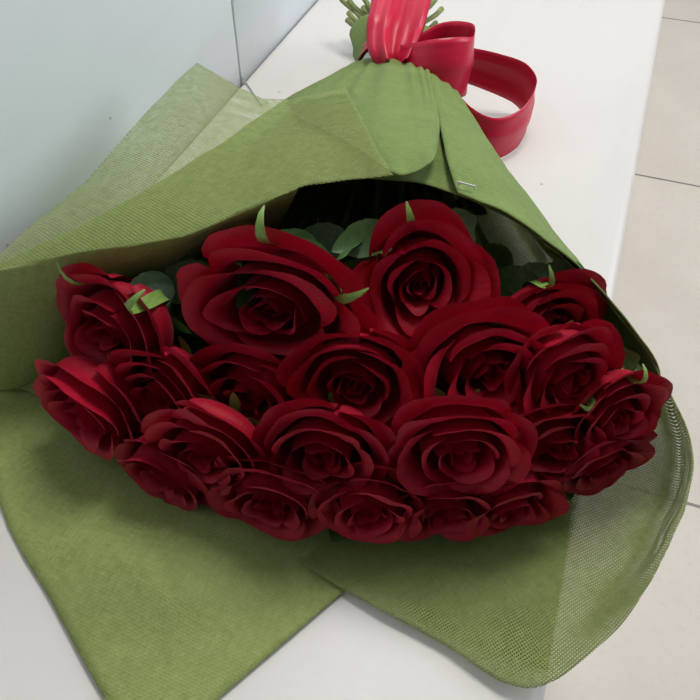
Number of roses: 21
